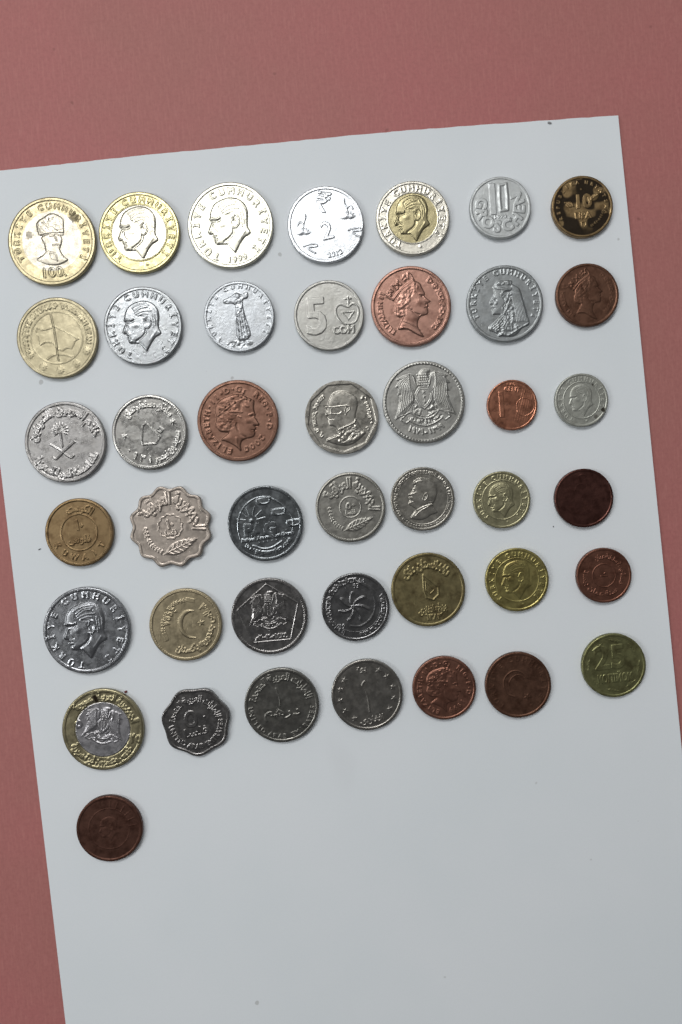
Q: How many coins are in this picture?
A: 43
